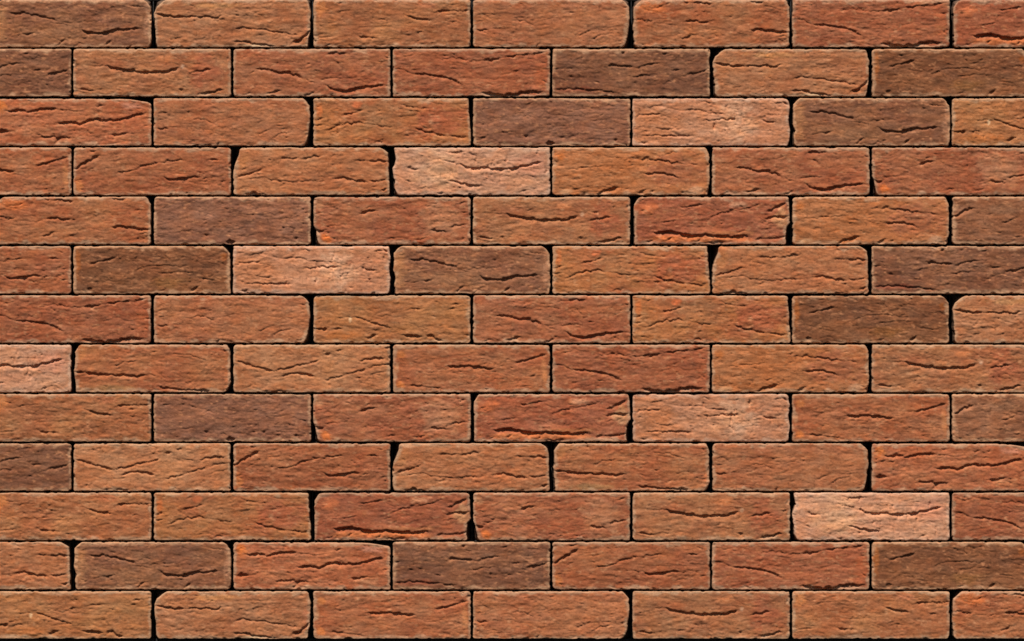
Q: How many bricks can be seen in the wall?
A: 91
